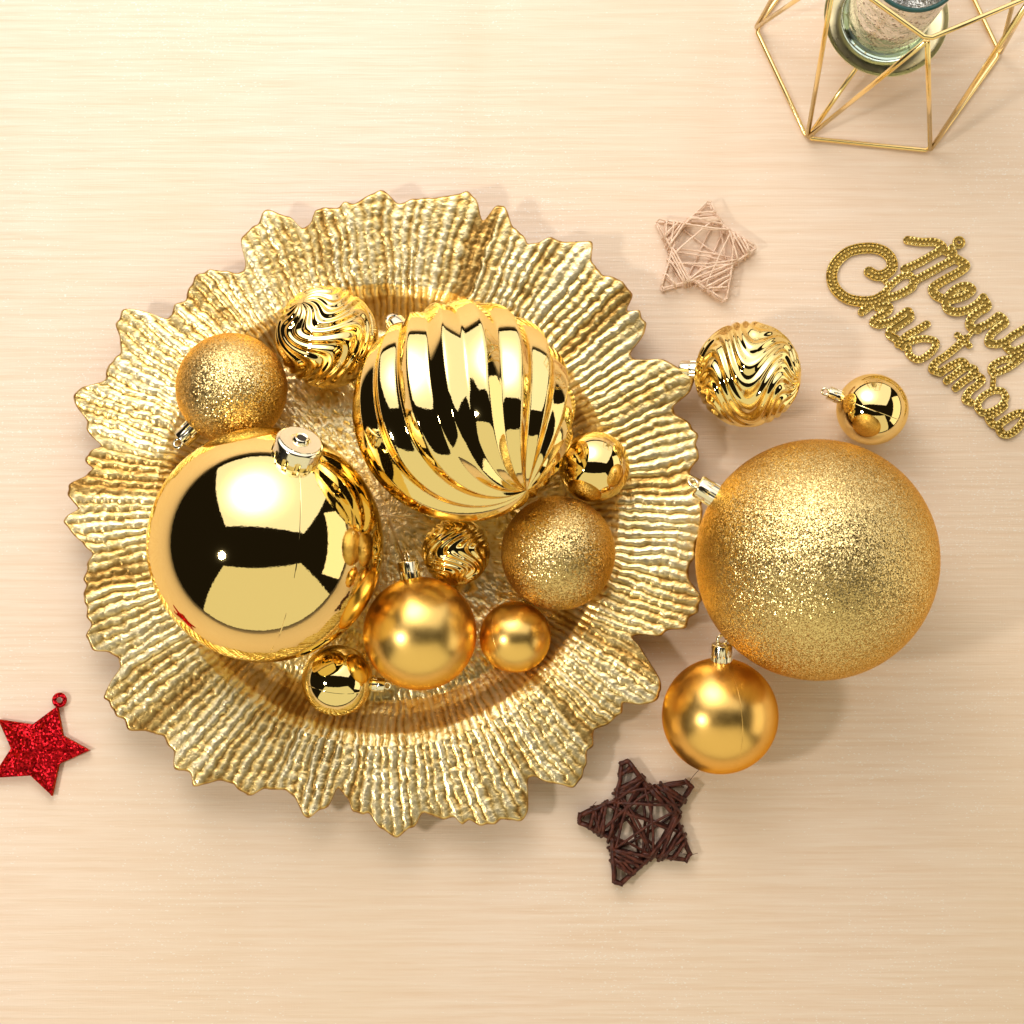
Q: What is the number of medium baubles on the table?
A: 6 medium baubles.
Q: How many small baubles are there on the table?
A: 5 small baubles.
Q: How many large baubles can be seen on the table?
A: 3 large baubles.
